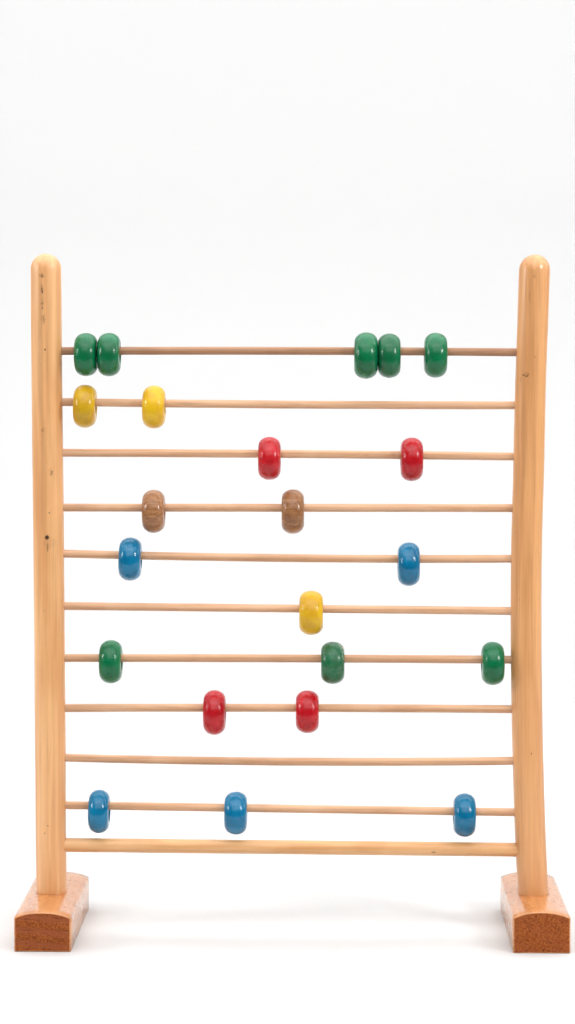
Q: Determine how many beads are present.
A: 22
